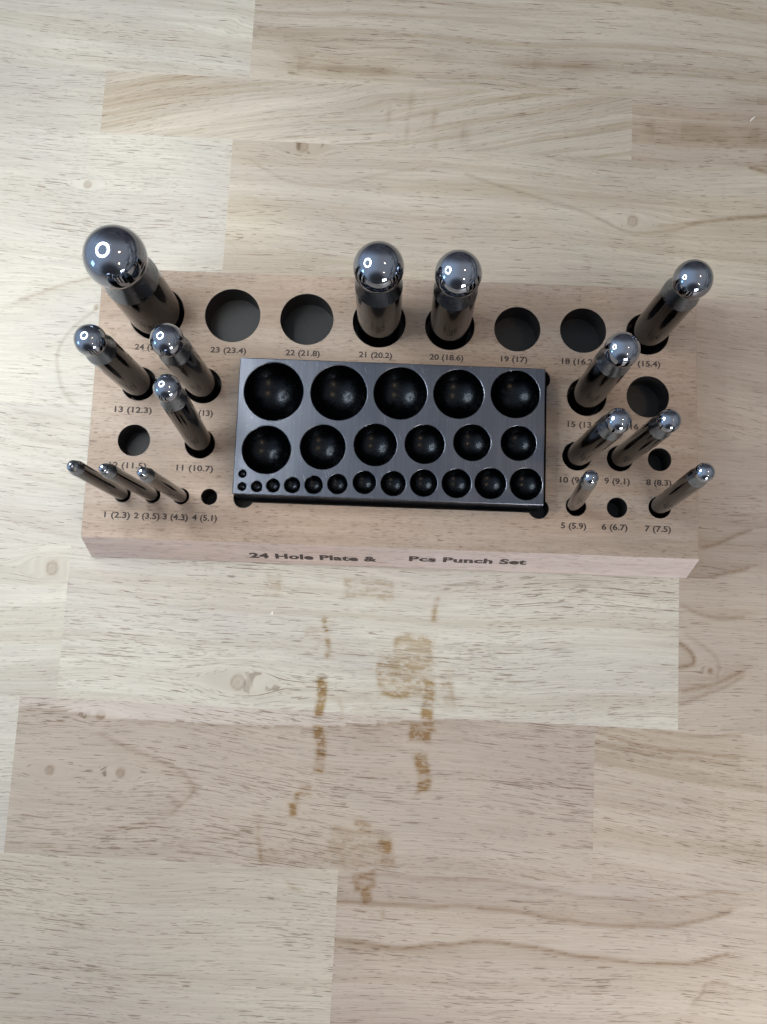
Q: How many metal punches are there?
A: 15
